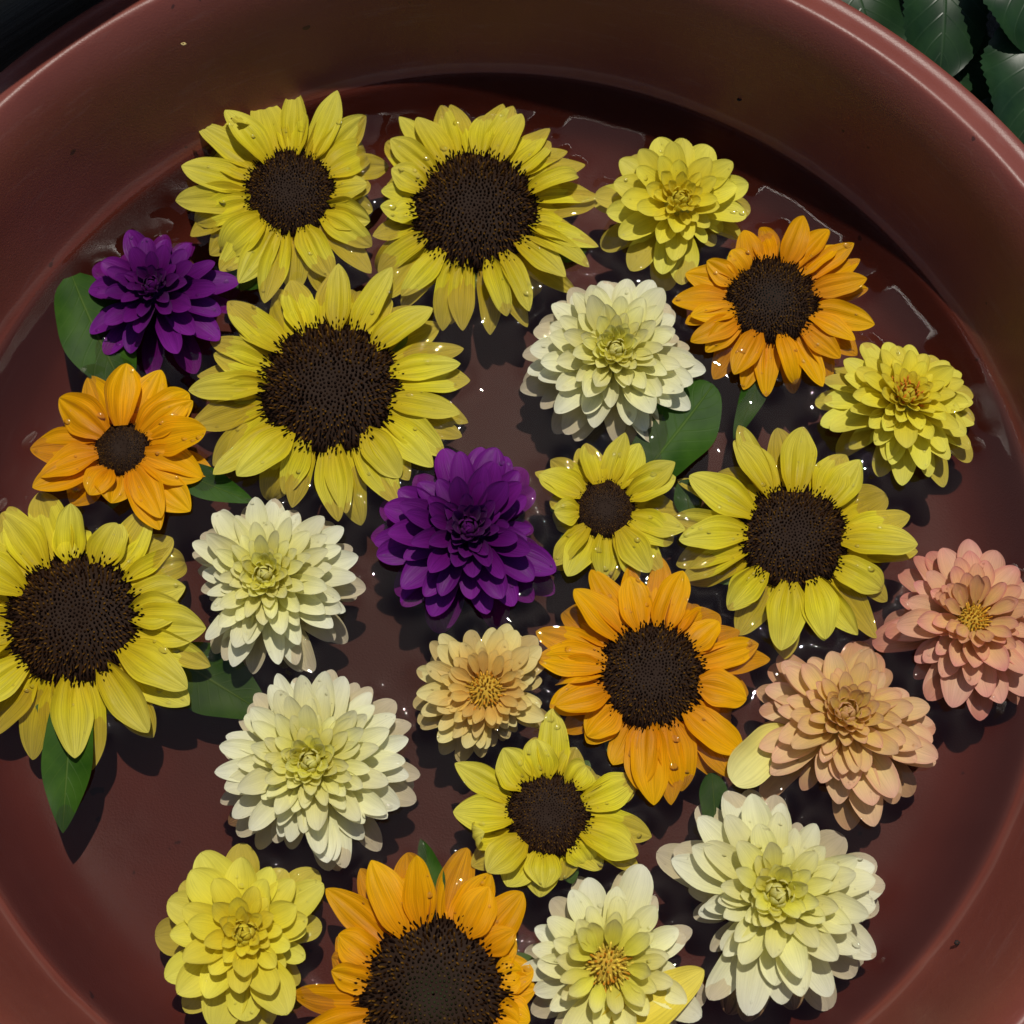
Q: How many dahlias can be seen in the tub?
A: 13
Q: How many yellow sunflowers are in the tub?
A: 7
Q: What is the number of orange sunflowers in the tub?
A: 4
